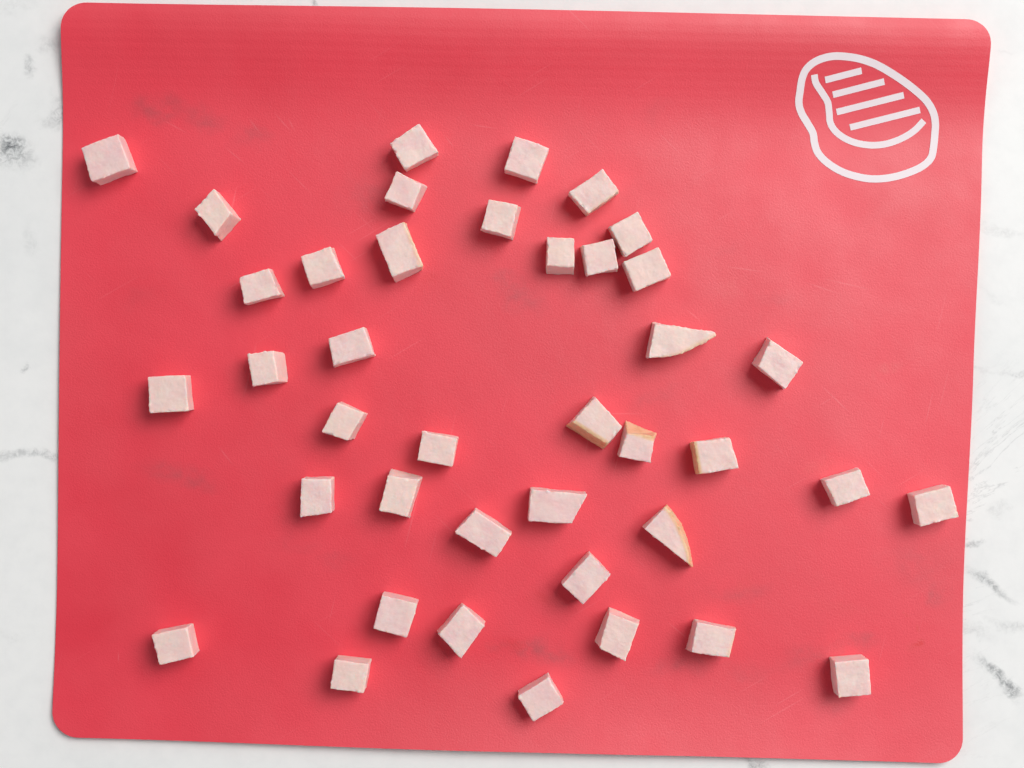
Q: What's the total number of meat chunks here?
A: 40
